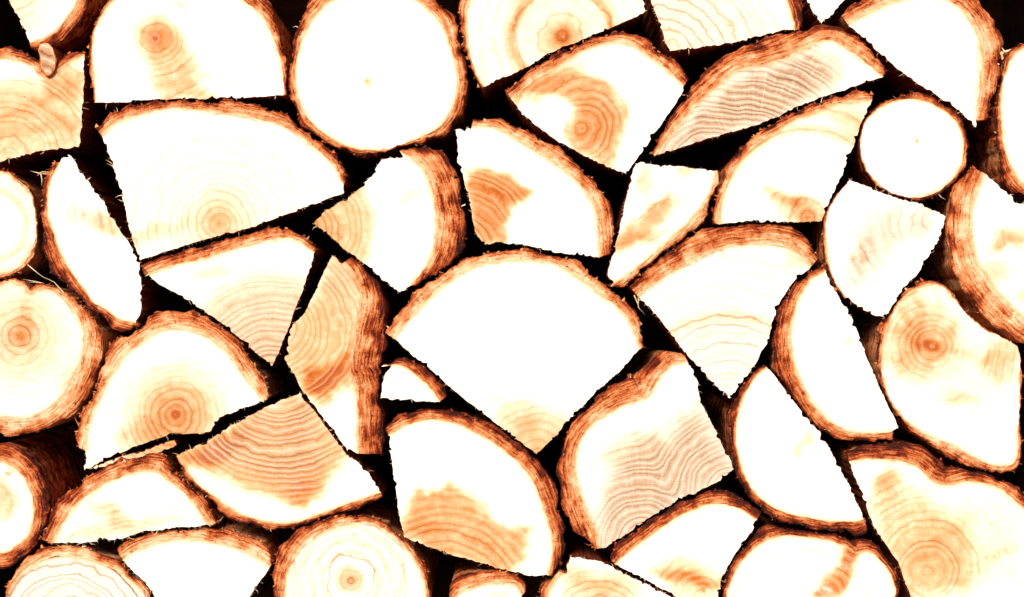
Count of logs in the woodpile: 44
